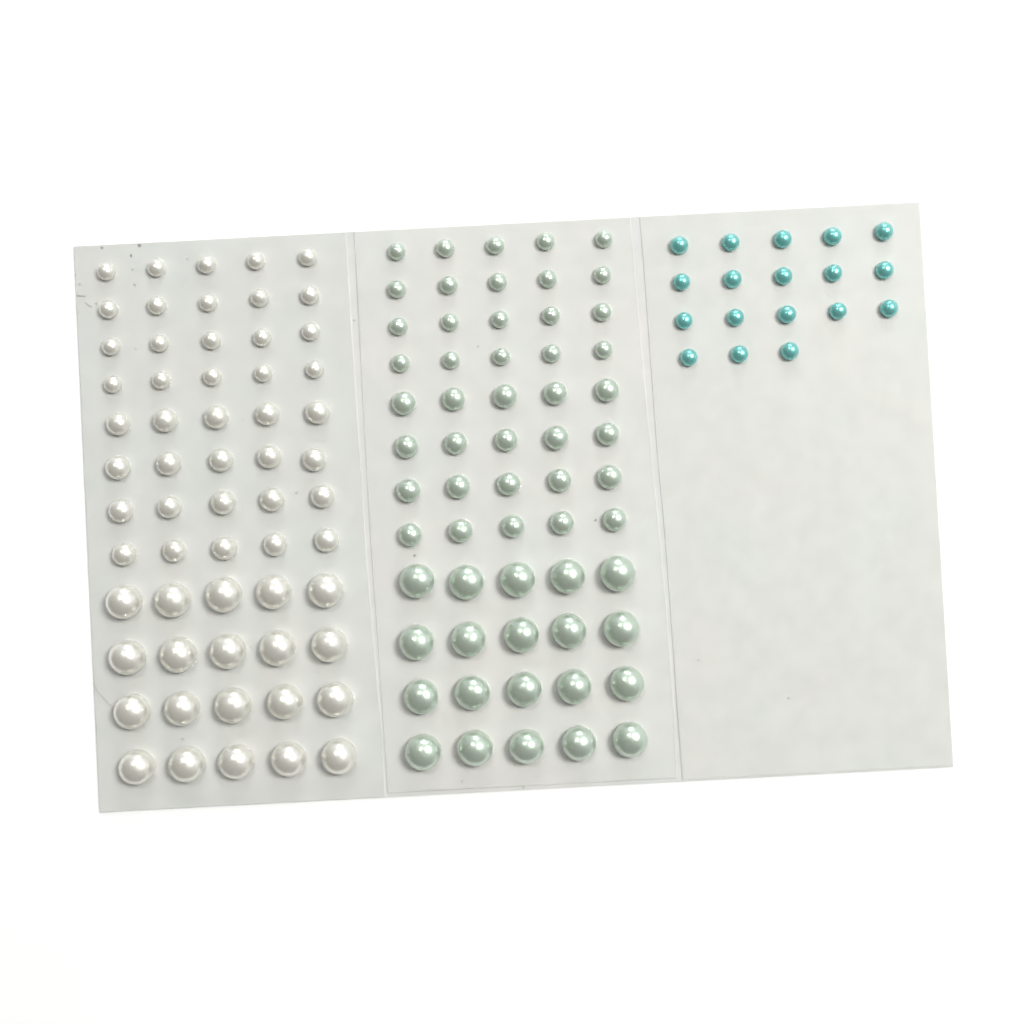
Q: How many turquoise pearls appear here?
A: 18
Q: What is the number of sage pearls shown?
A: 60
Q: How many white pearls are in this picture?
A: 60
